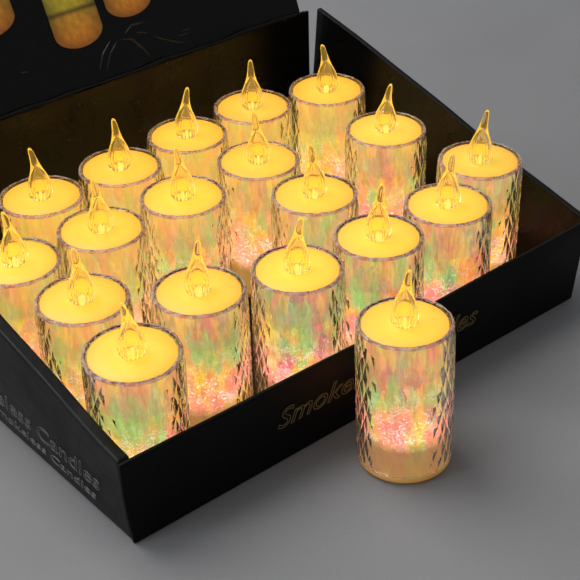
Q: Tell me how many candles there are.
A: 19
